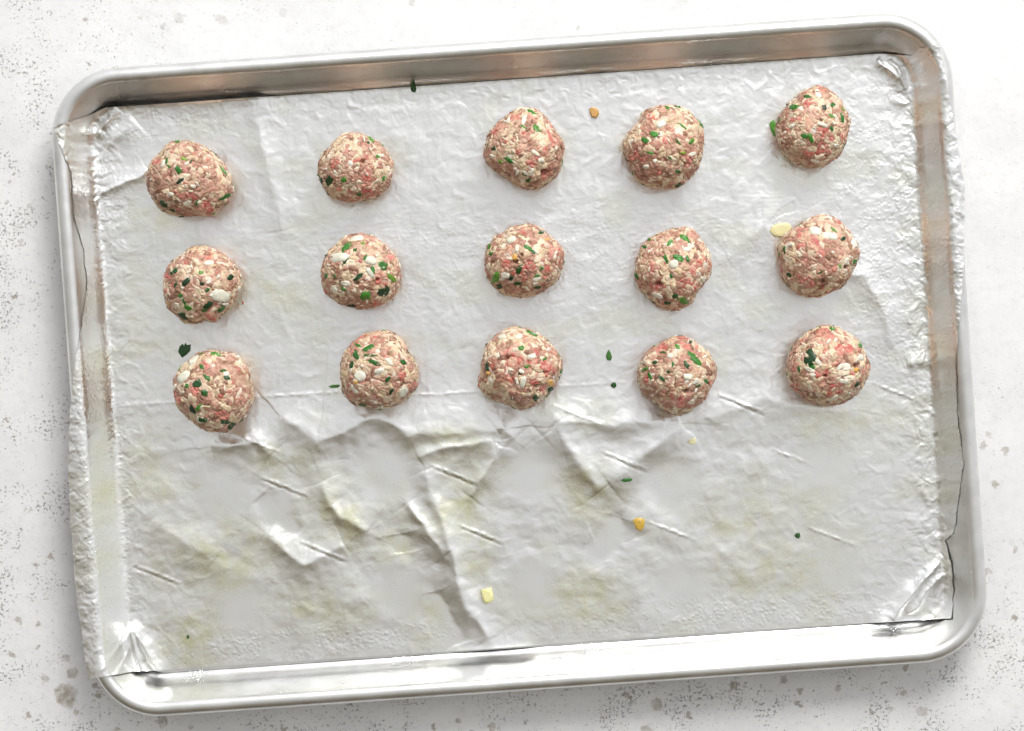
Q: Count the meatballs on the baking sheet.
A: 15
